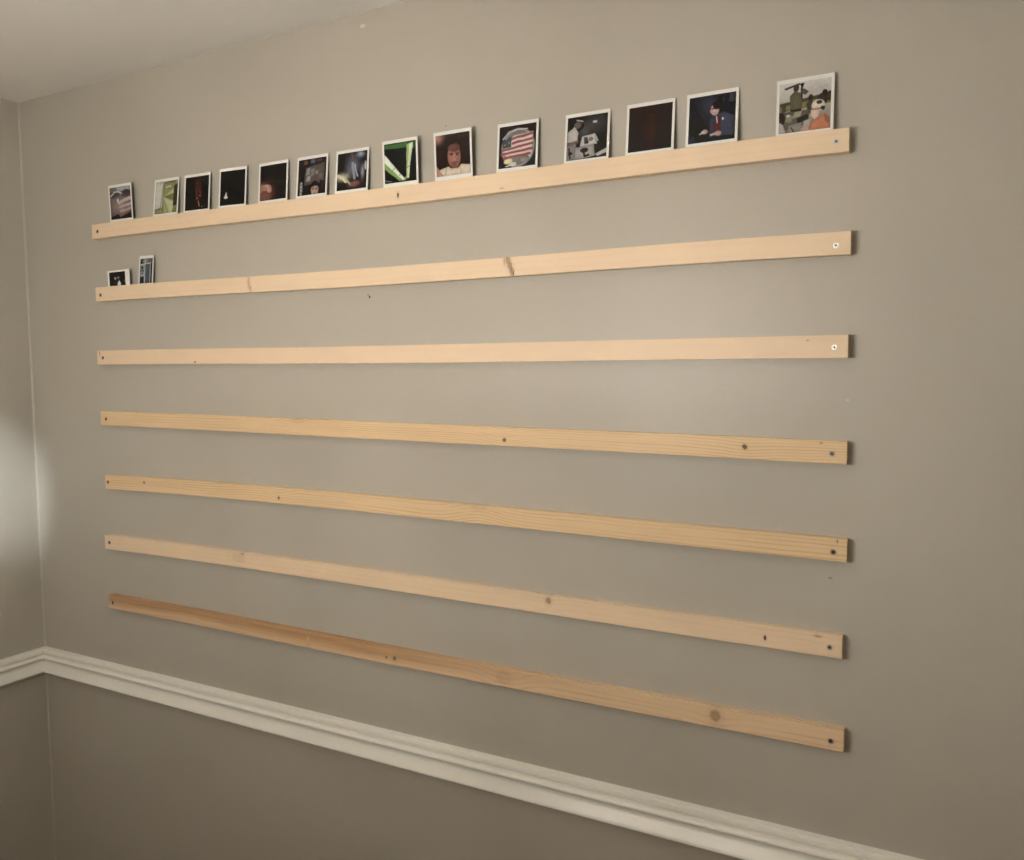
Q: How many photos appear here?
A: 16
